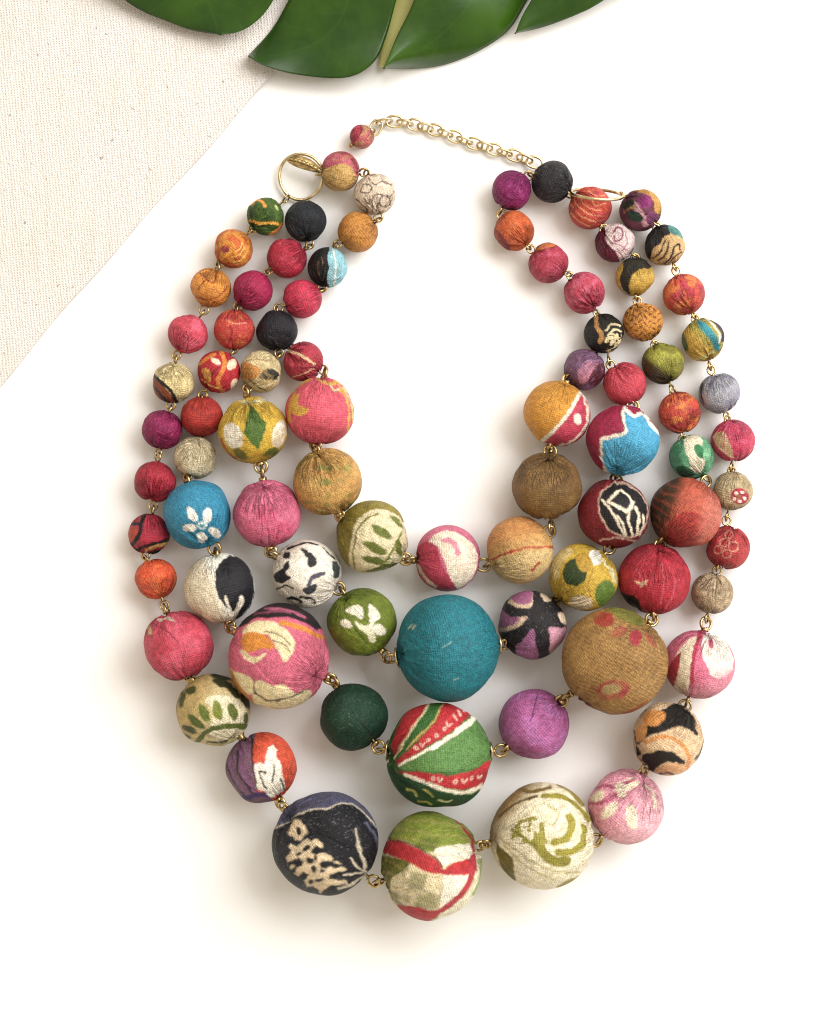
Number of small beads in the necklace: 49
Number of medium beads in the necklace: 27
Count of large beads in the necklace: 7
